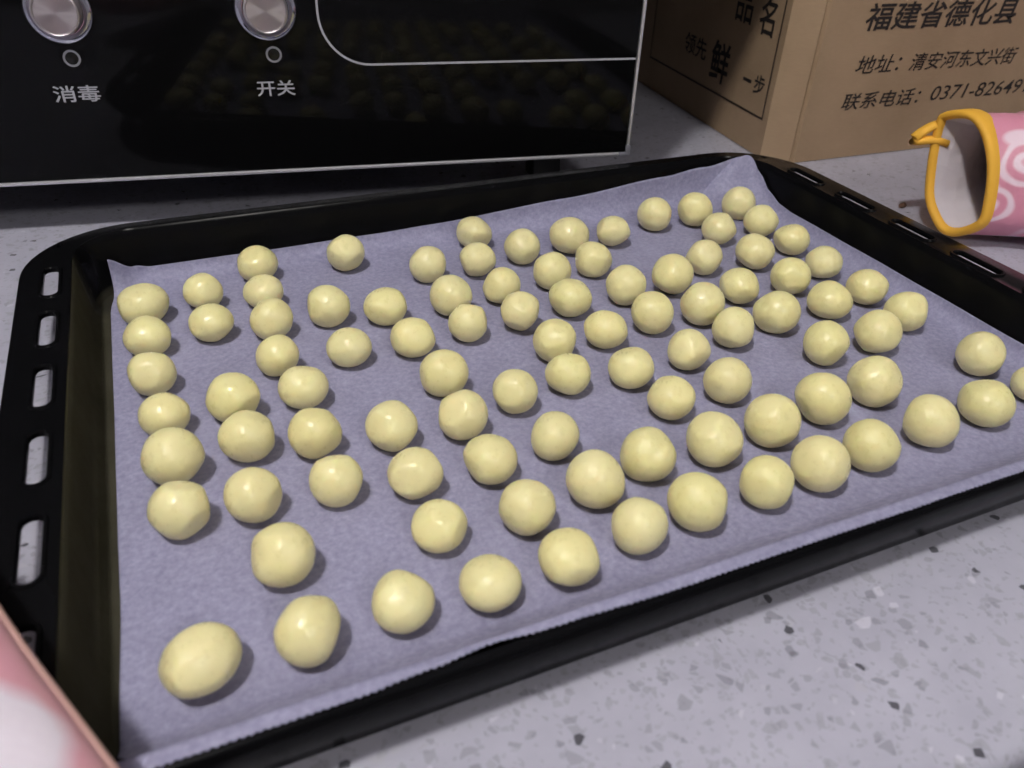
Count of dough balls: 95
